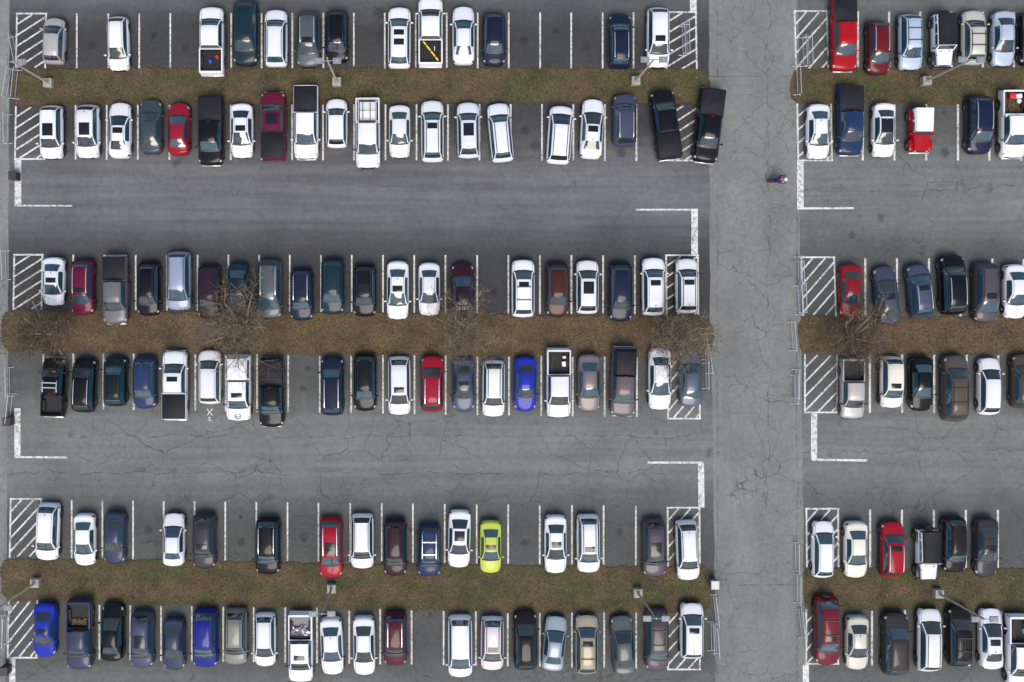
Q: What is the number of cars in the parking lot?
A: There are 125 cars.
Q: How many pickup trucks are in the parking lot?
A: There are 22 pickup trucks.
